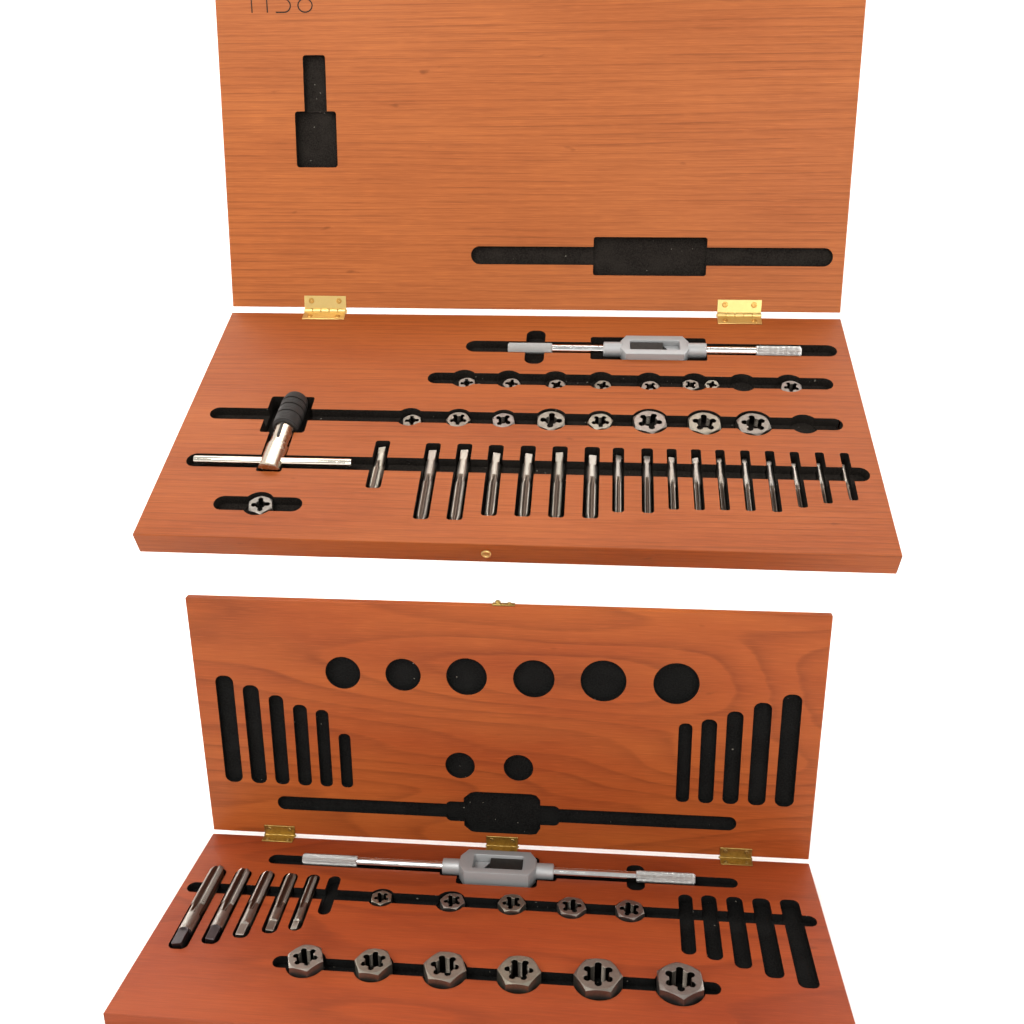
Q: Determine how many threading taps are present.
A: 22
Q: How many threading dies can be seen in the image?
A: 28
